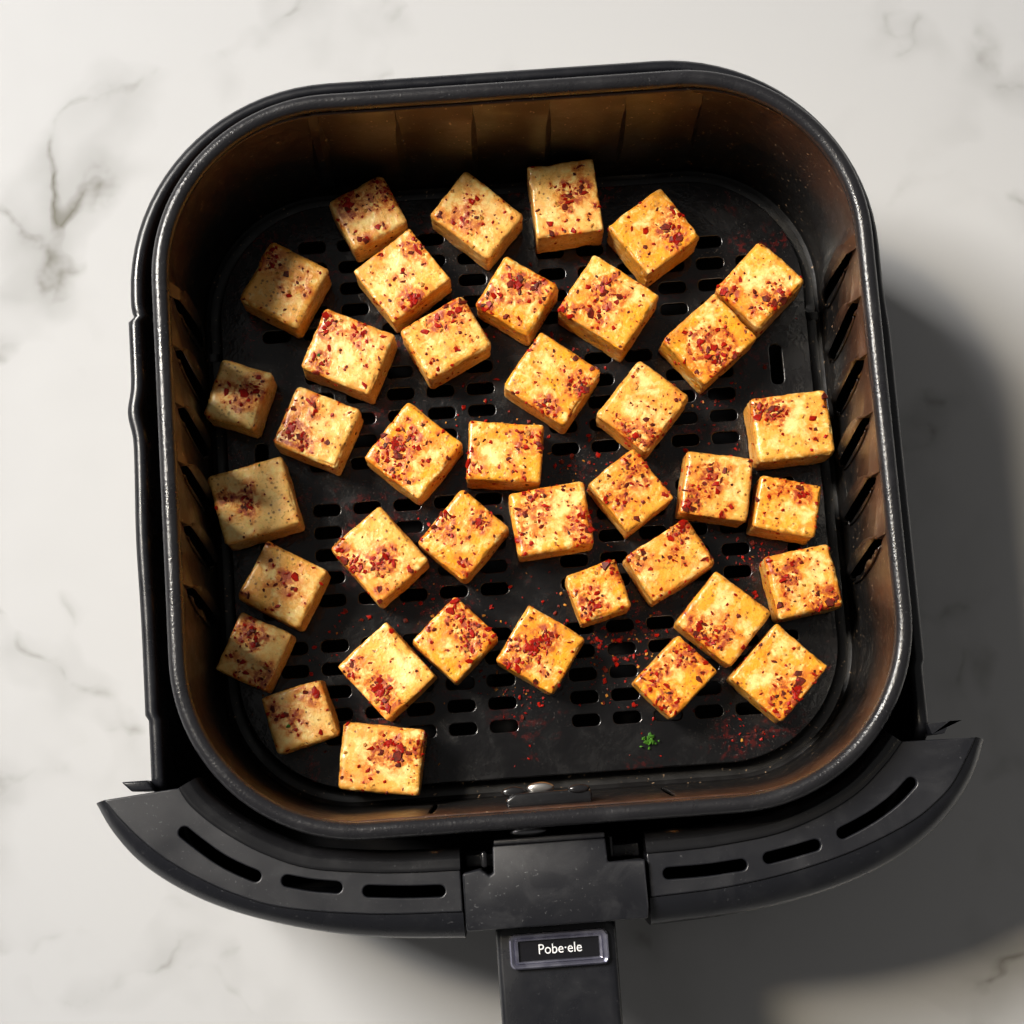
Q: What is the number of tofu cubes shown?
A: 39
